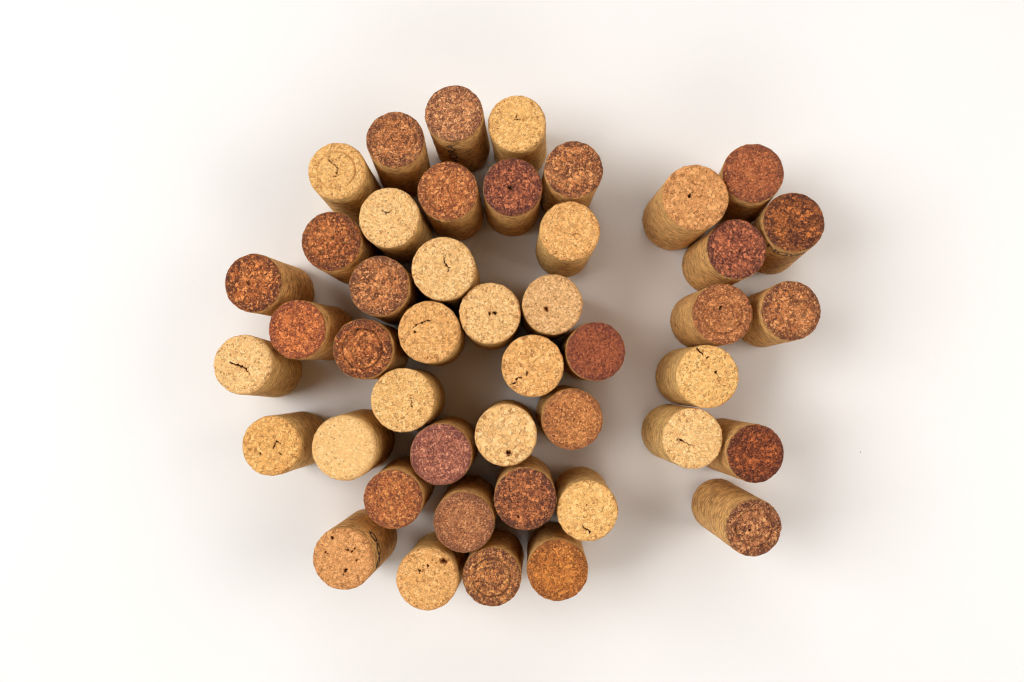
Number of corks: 45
